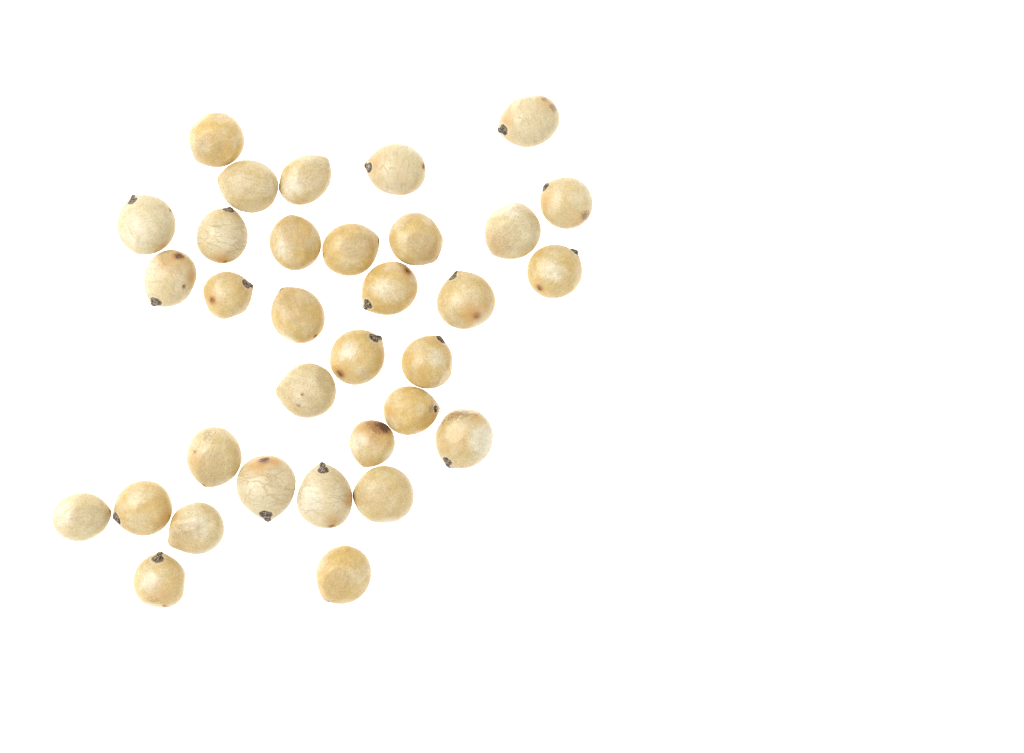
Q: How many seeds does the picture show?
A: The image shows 33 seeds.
